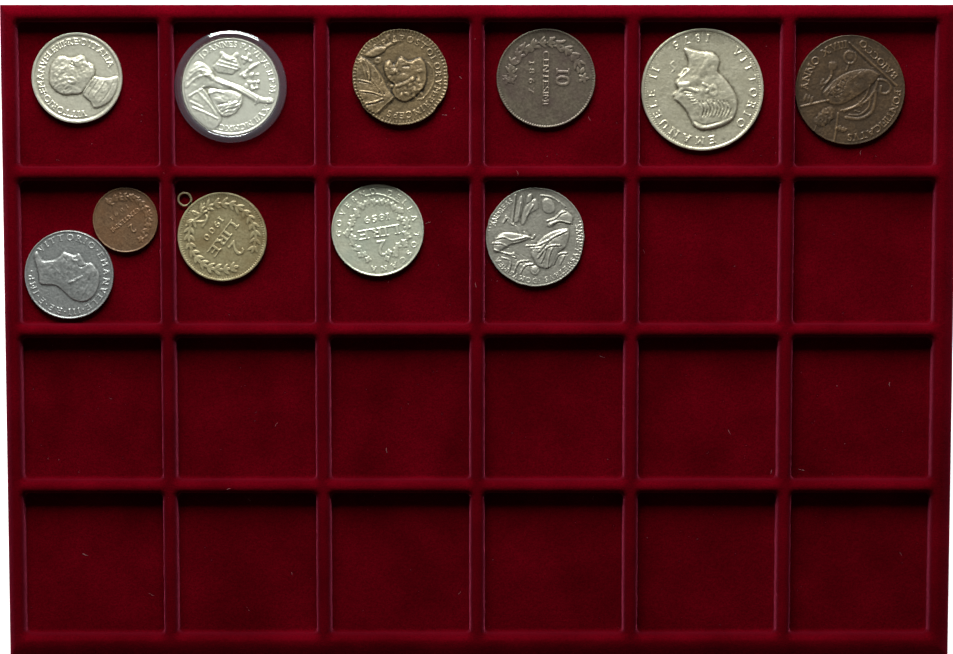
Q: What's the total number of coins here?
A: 11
